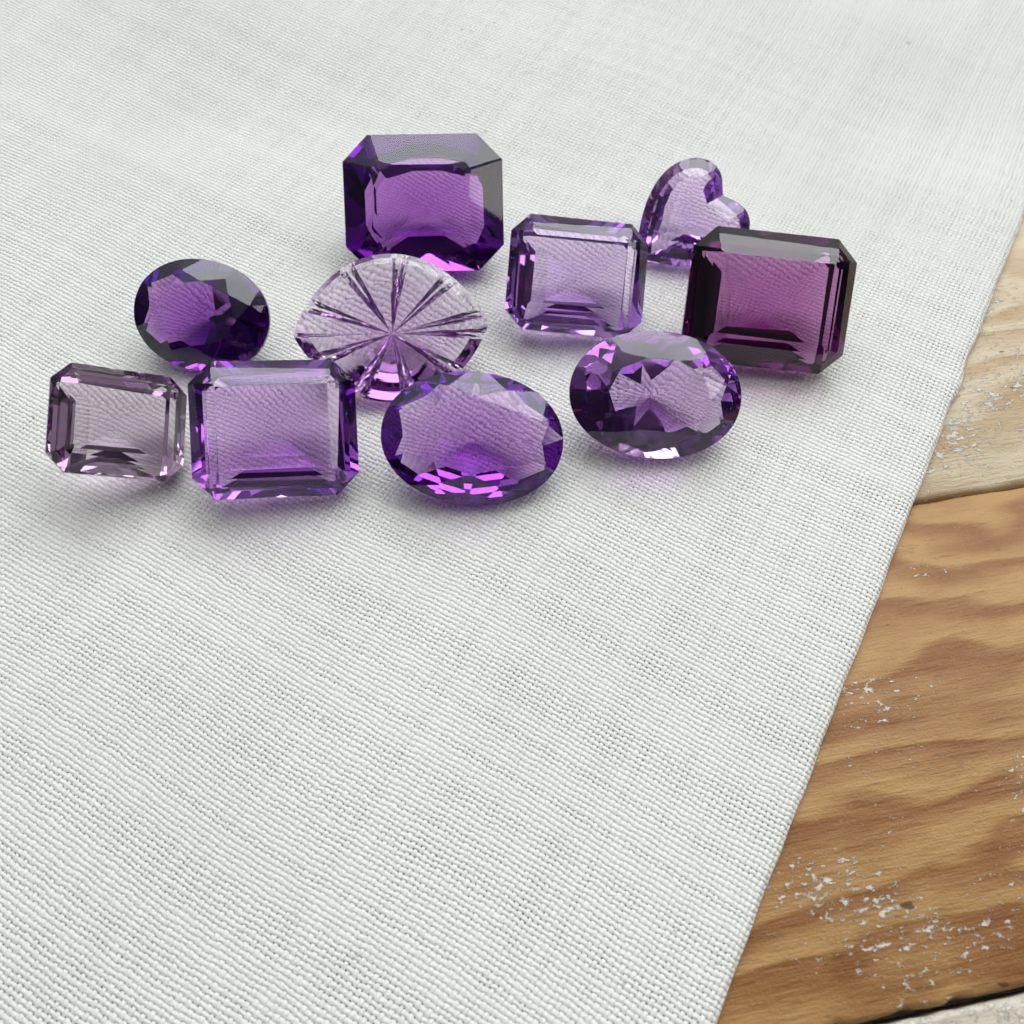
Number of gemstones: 10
